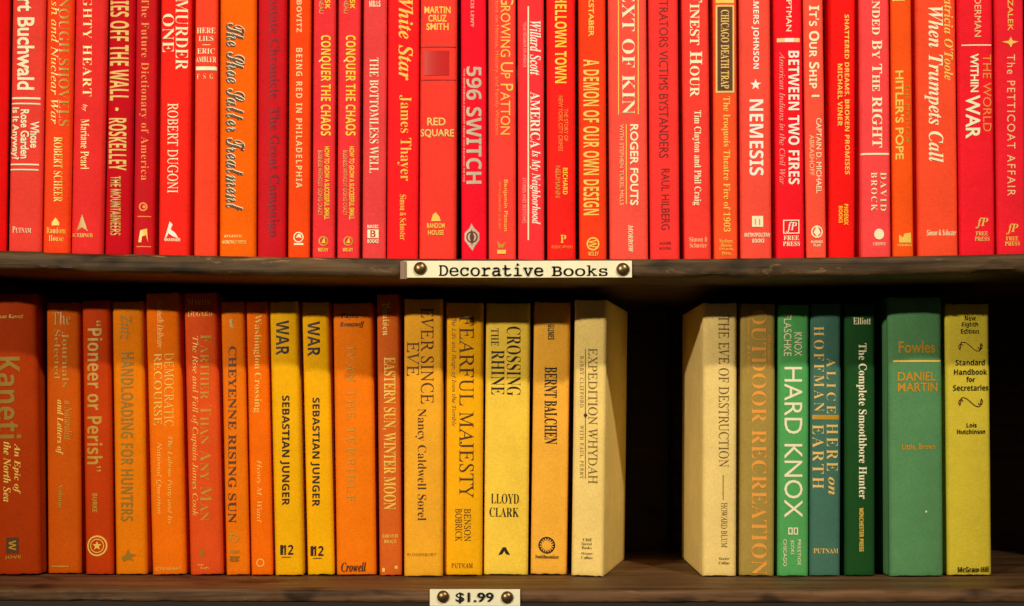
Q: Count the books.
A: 58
